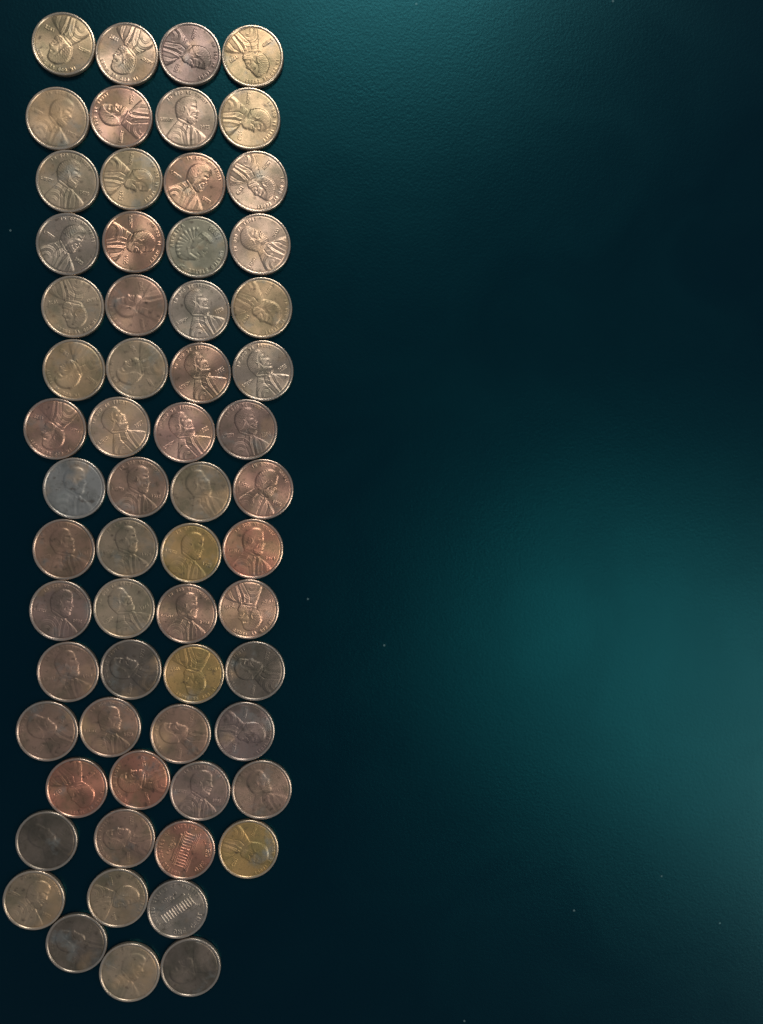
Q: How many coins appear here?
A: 62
